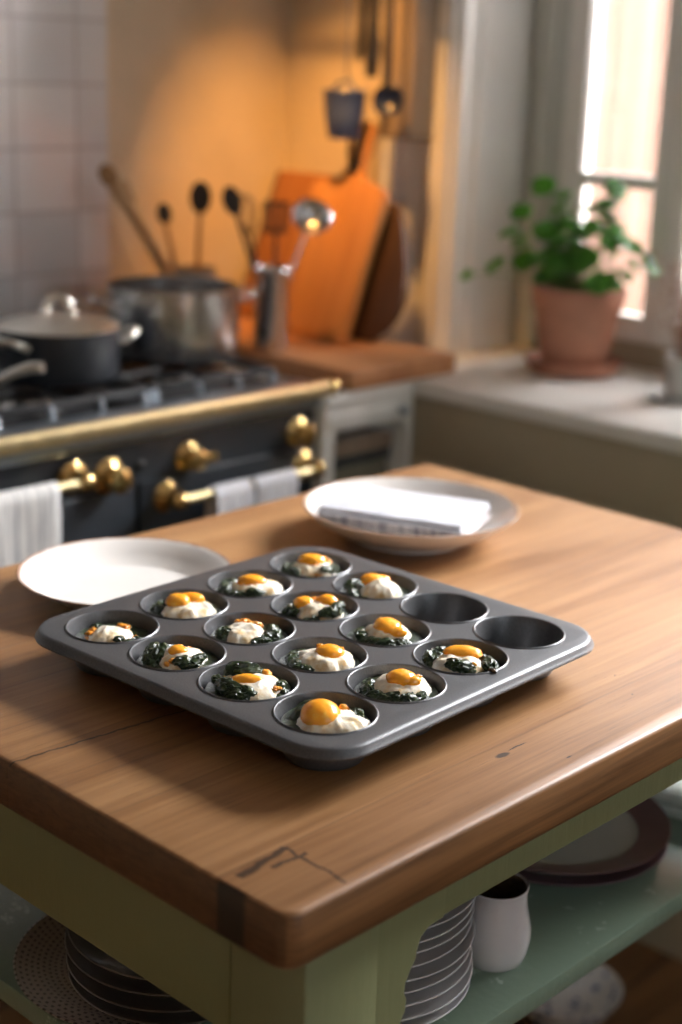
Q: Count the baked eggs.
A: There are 14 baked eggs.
